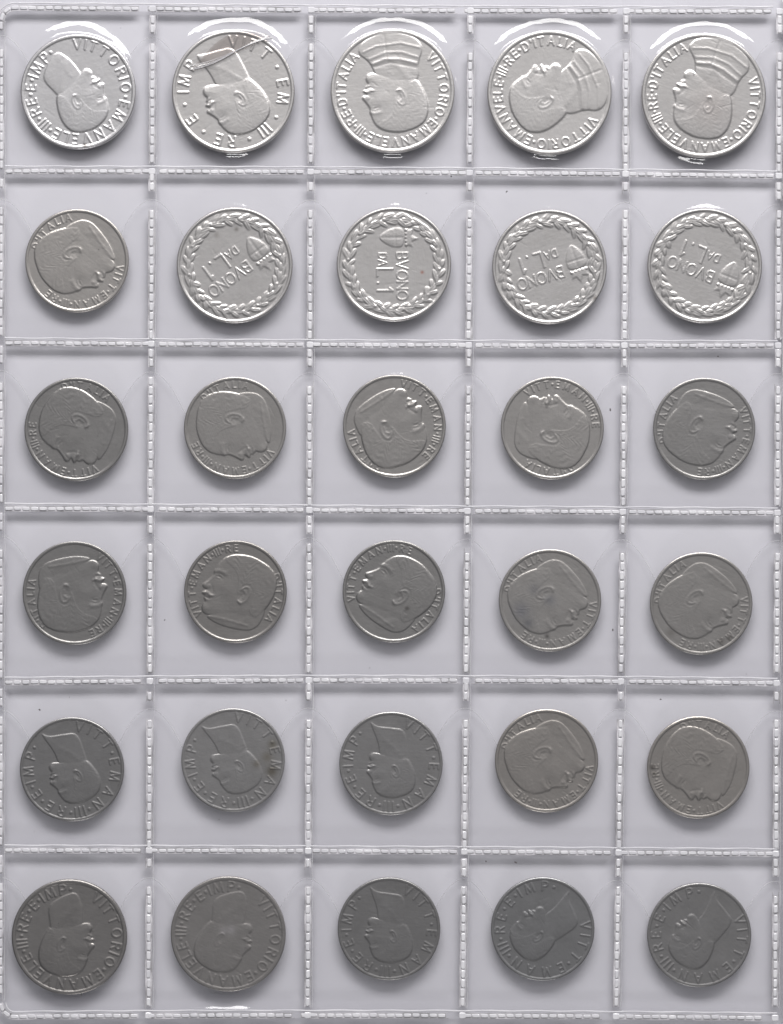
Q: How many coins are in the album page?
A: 30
